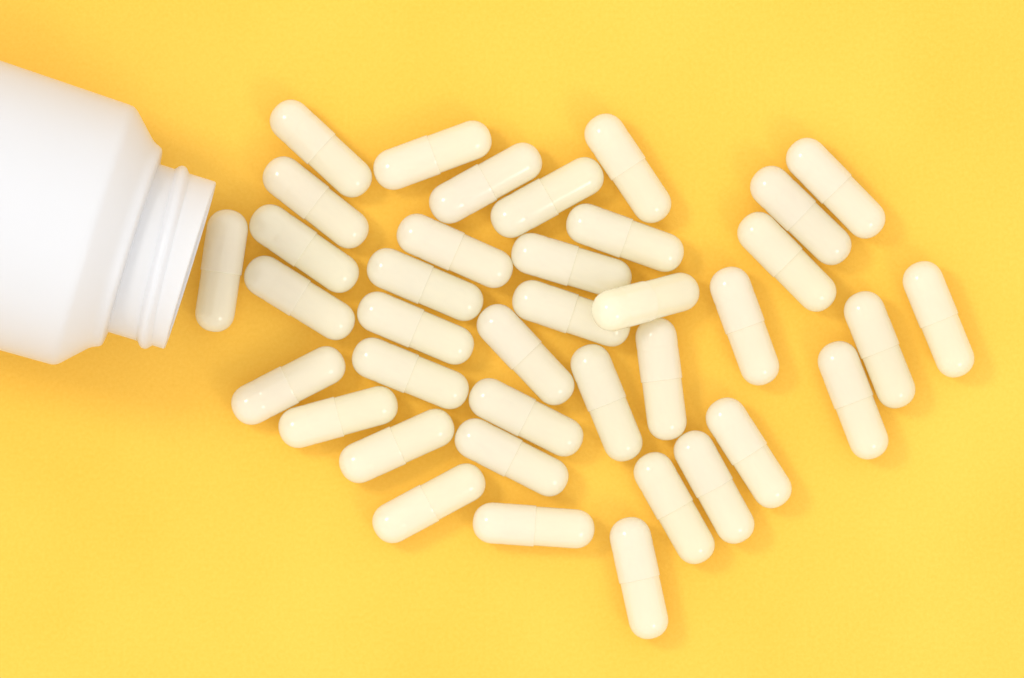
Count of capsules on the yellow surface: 38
